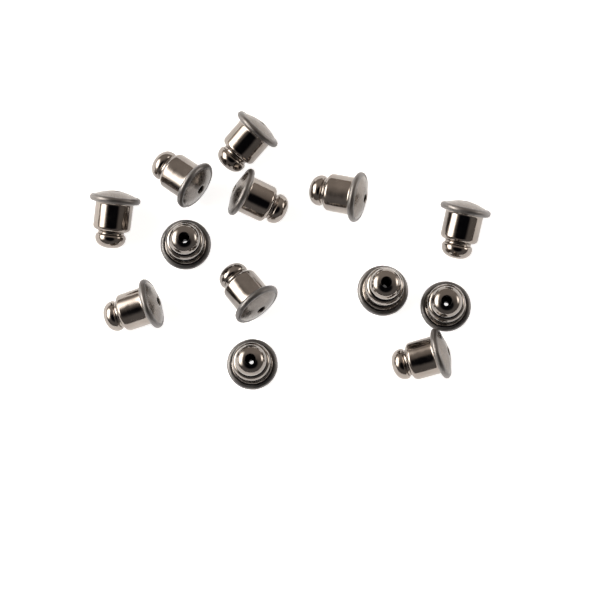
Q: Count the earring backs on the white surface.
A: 13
